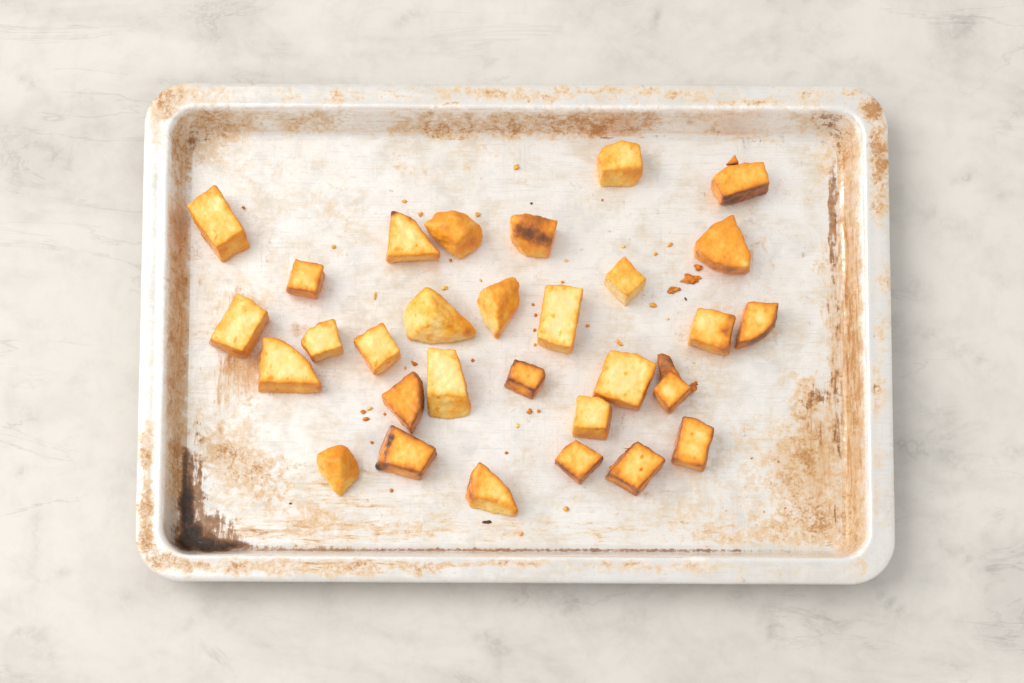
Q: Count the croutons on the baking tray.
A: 30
